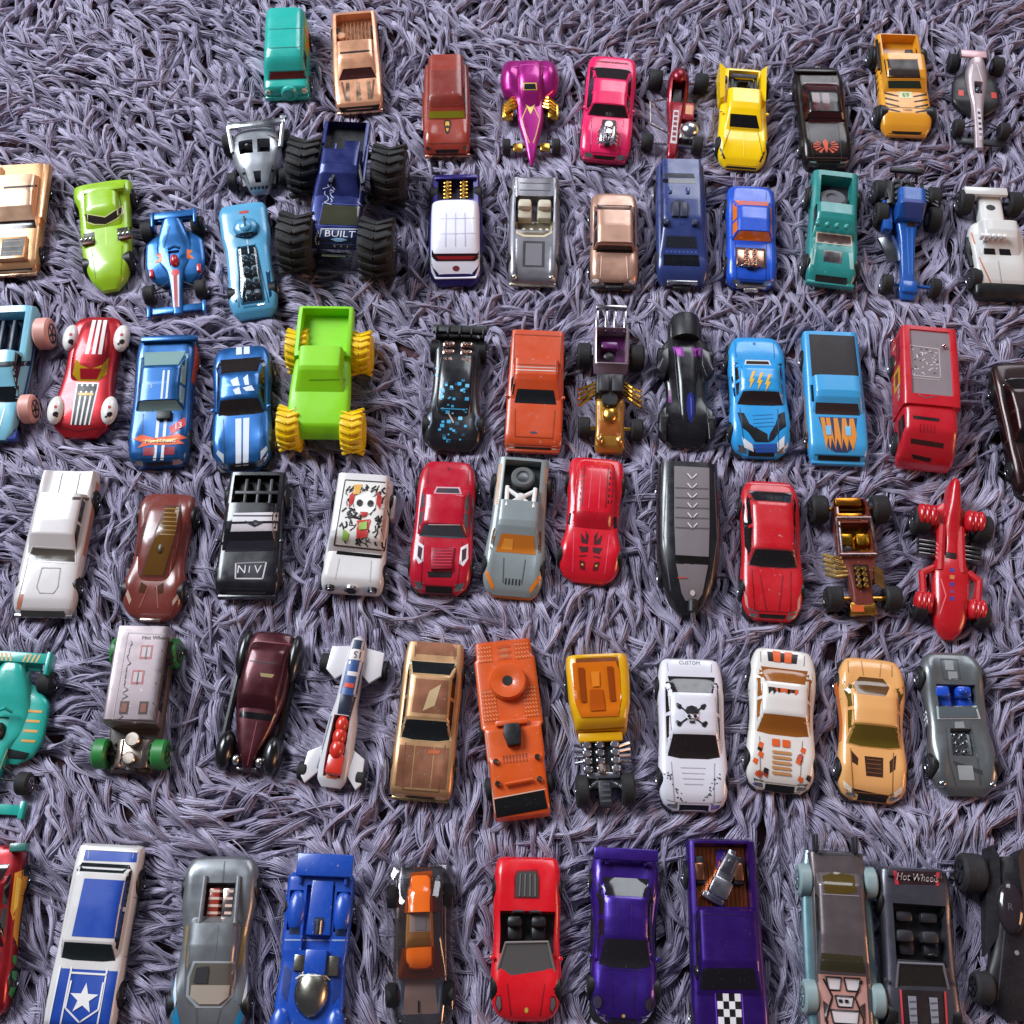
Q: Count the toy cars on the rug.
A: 70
